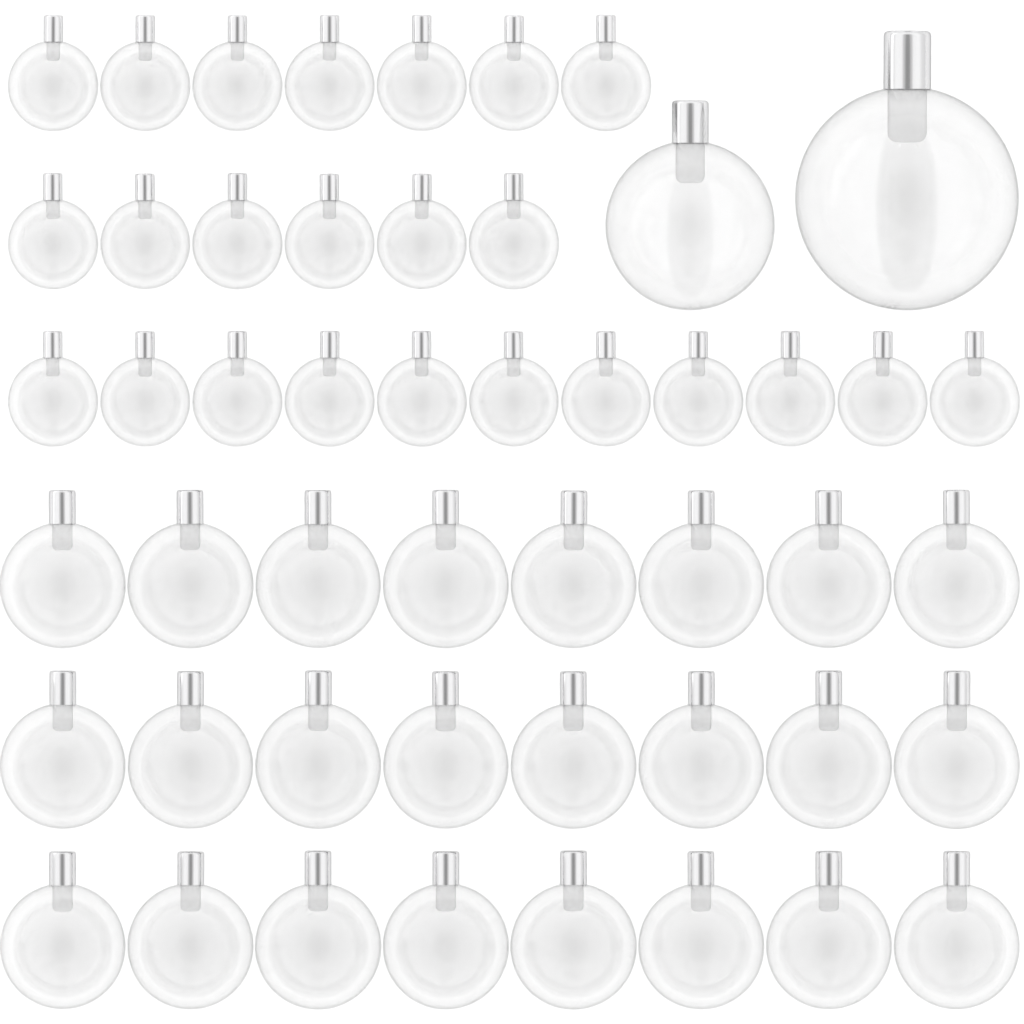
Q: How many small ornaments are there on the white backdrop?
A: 24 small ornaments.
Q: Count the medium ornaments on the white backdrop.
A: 24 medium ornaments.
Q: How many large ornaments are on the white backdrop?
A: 2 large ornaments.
